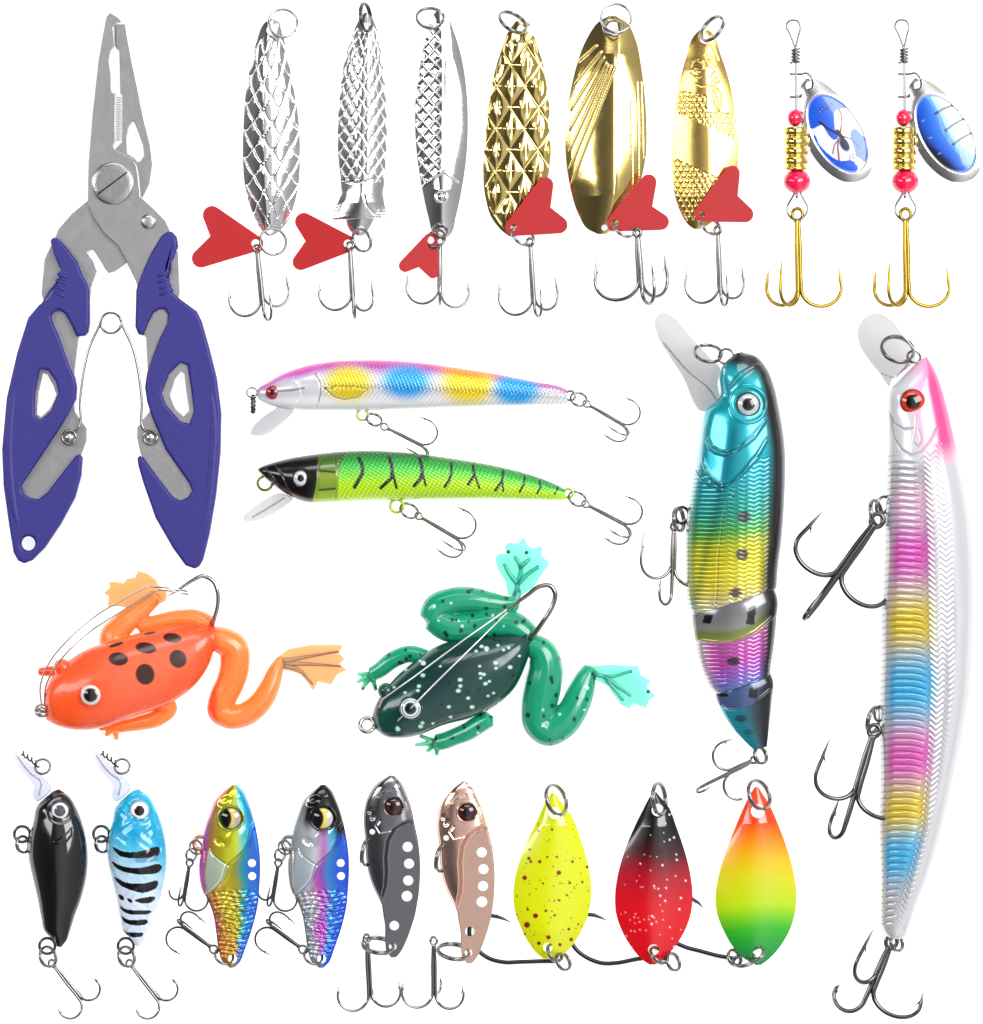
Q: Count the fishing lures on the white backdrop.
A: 23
